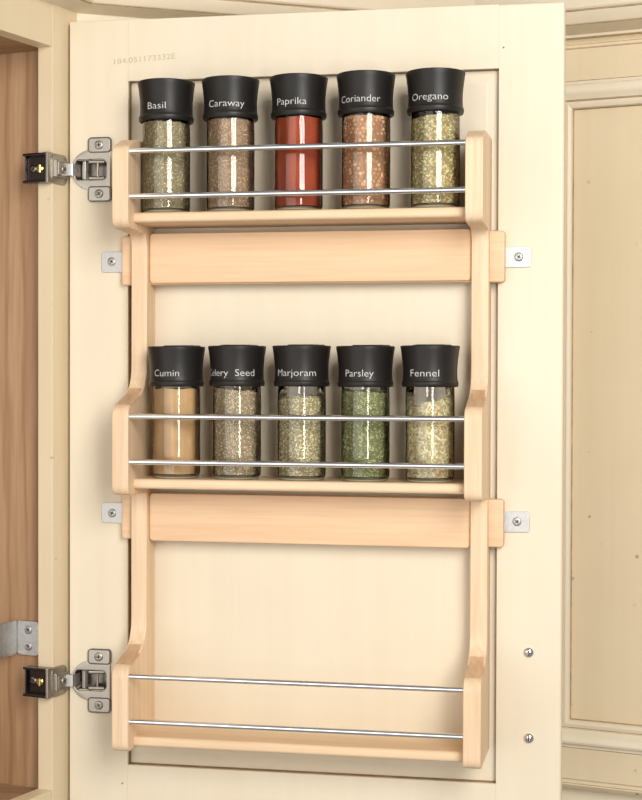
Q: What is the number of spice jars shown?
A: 10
